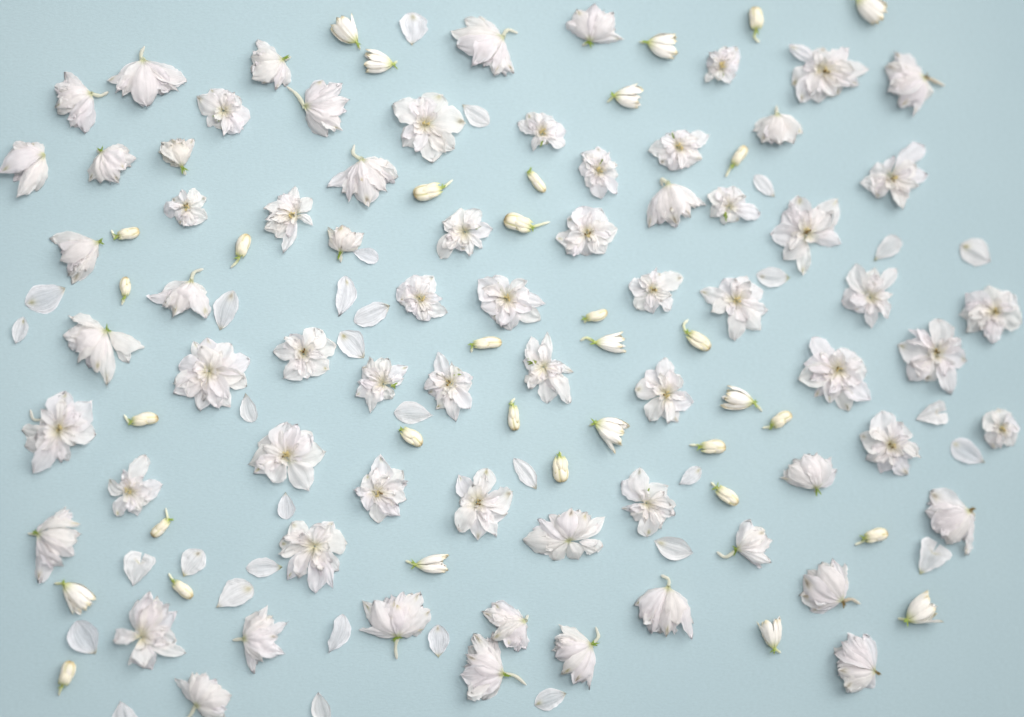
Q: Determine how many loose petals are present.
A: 32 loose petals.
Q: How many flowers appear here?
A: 69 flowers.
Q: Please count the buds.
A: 34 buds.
